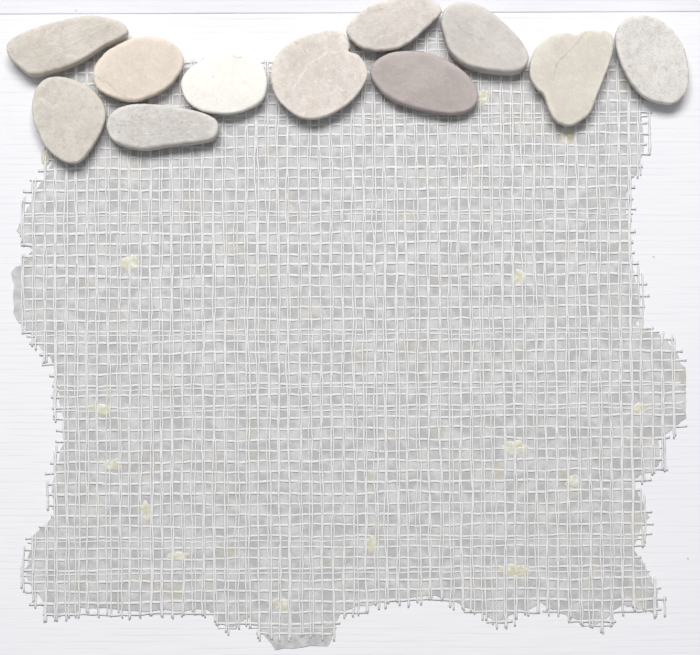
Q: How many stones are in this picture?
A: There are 11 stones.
